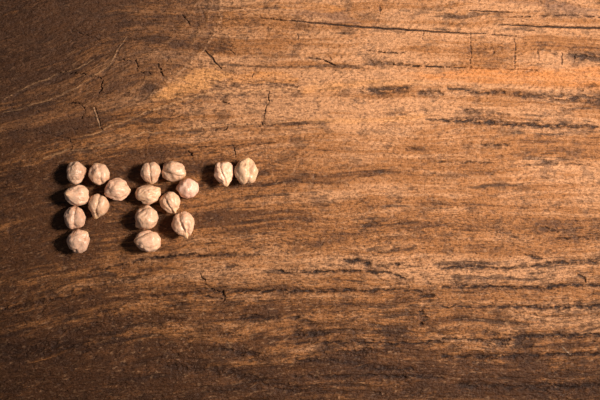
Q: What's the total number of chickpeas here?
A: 17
